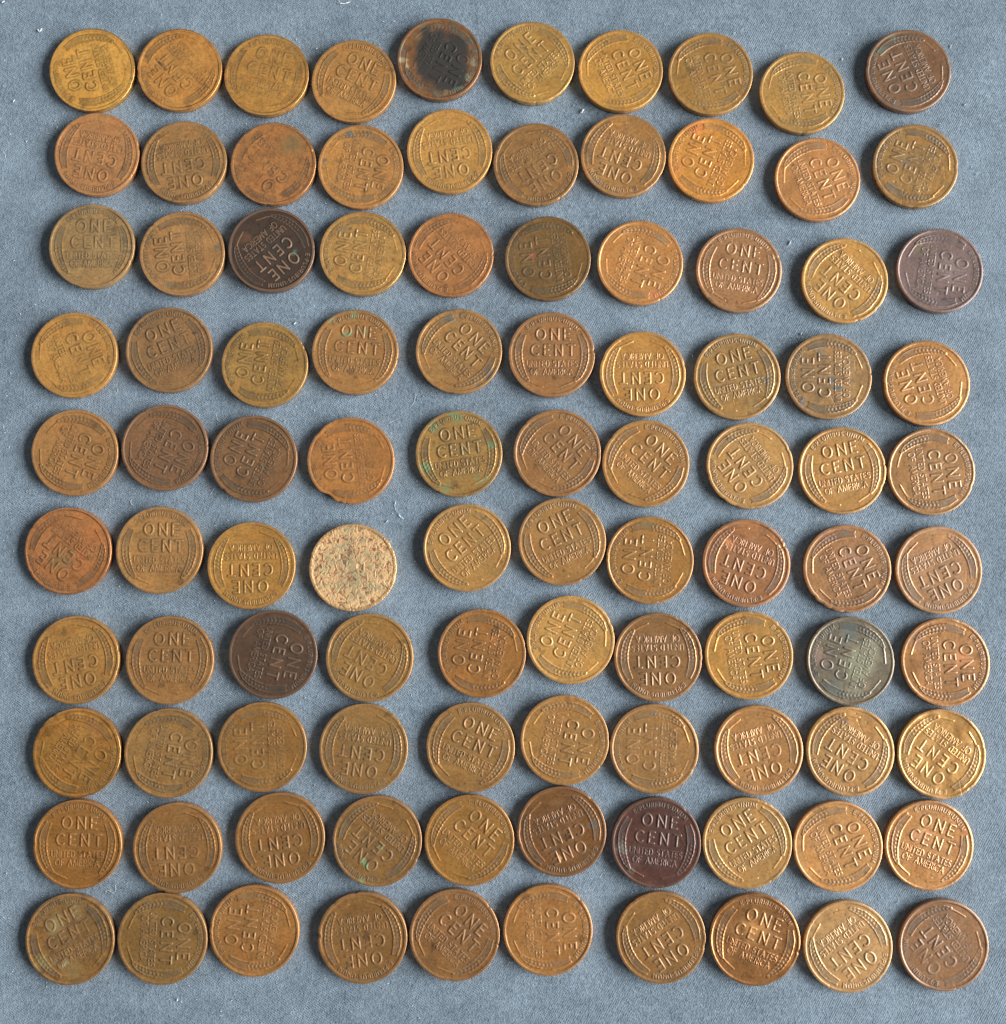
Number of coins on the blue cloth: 100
